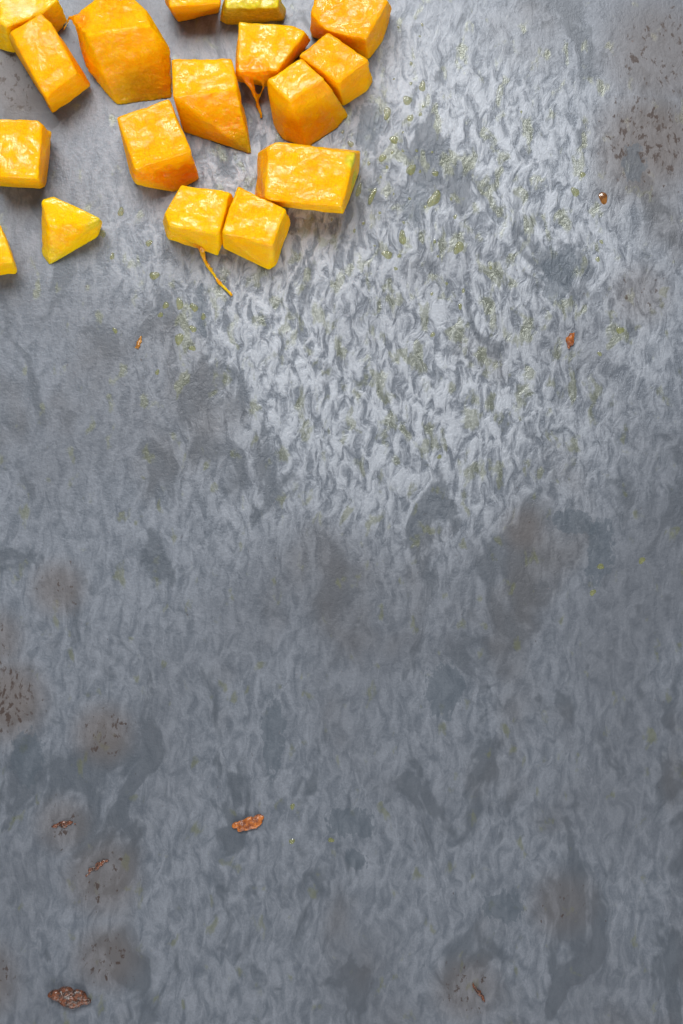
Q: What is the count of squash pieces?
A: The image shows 17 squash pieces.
